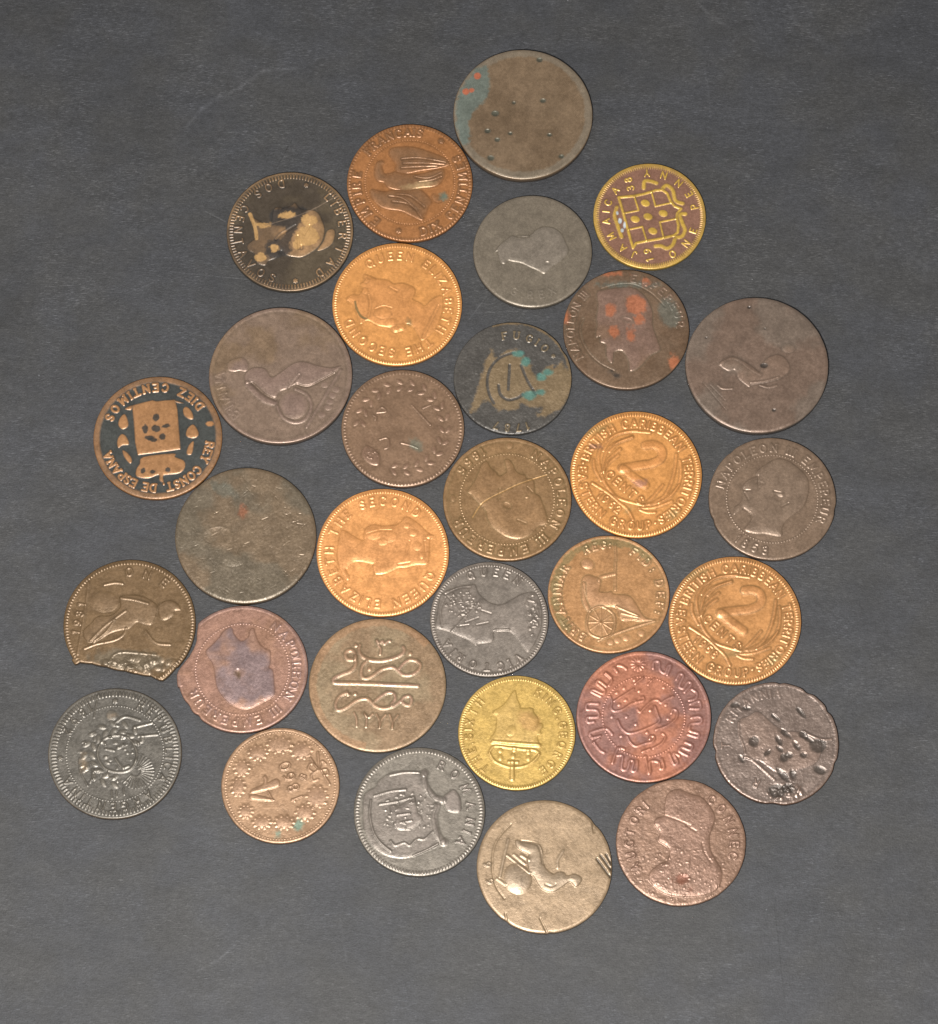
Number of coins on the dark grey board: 31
